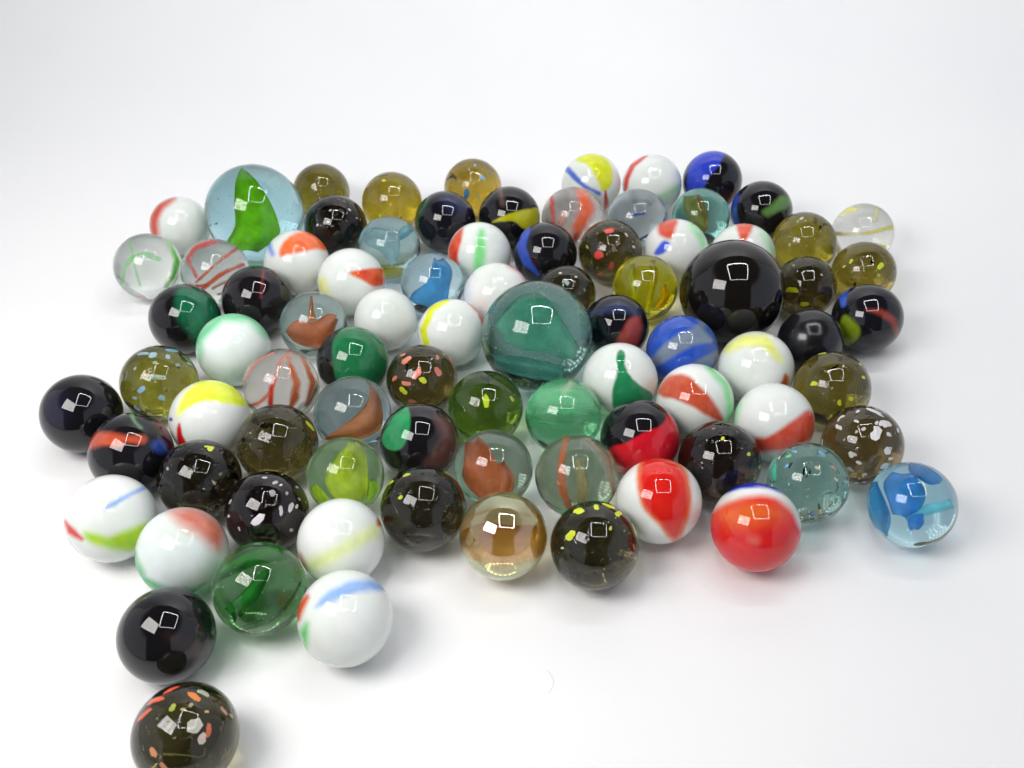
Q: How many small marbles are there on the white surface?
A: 81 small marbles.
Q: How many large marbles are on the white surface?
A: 3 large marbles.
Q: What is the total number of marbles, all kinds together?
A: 84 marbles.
